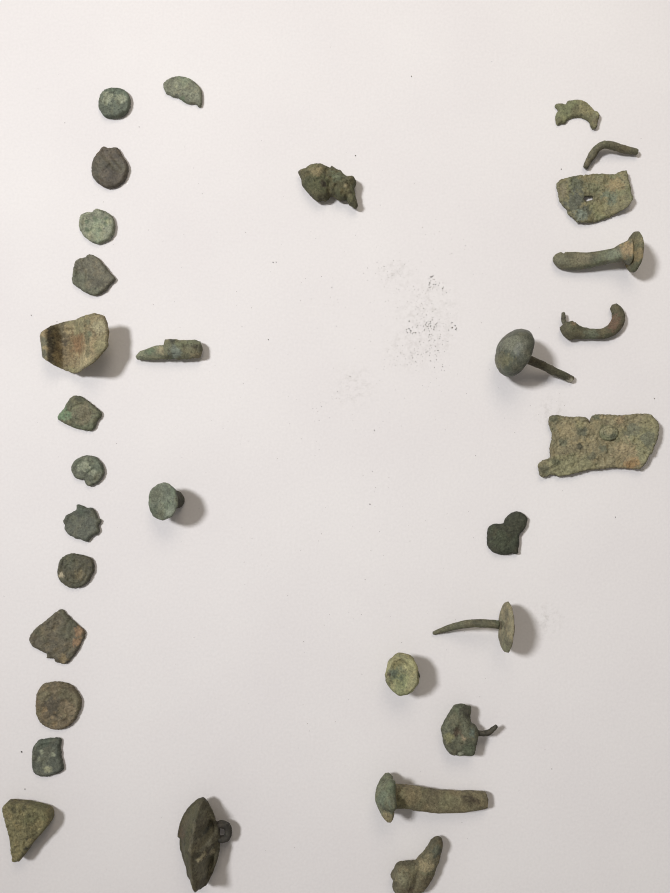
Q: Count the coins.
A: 12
